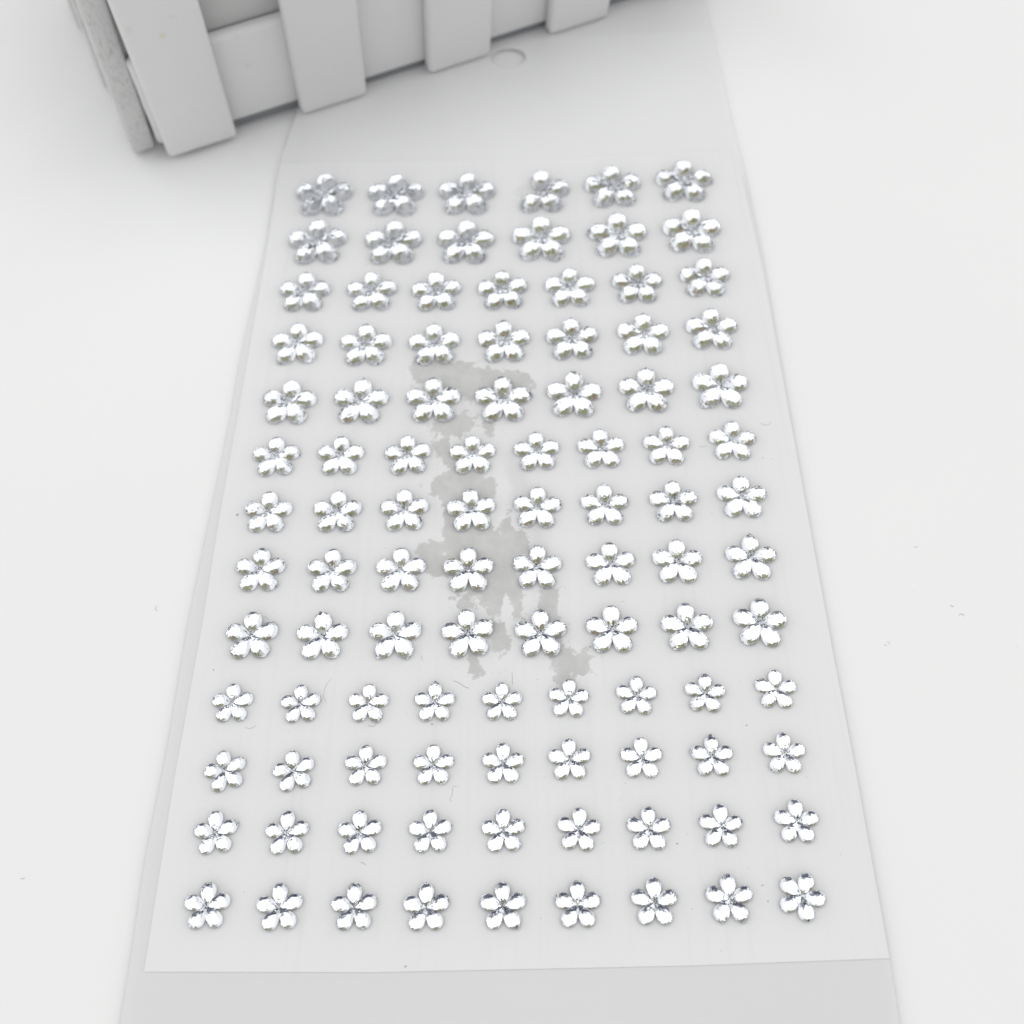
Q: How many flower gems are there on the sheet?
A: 101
